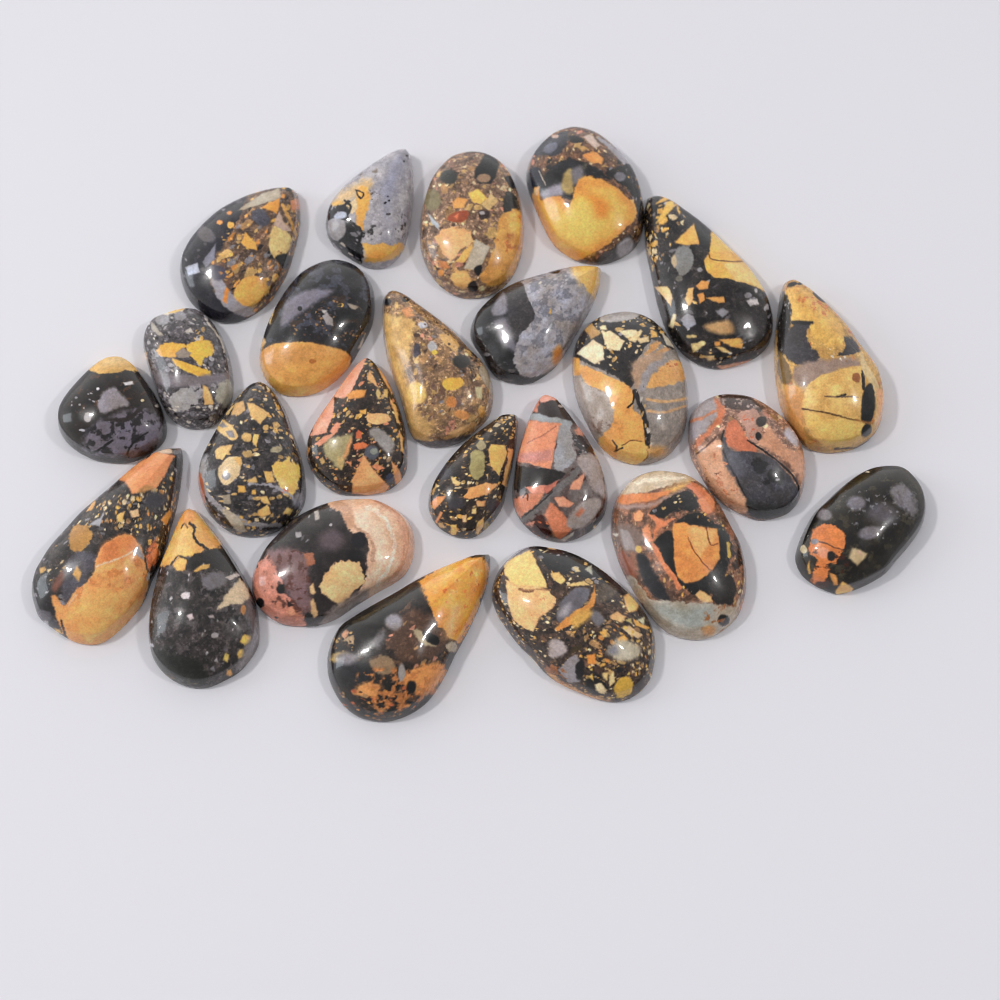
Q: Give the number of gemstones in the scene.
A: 24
